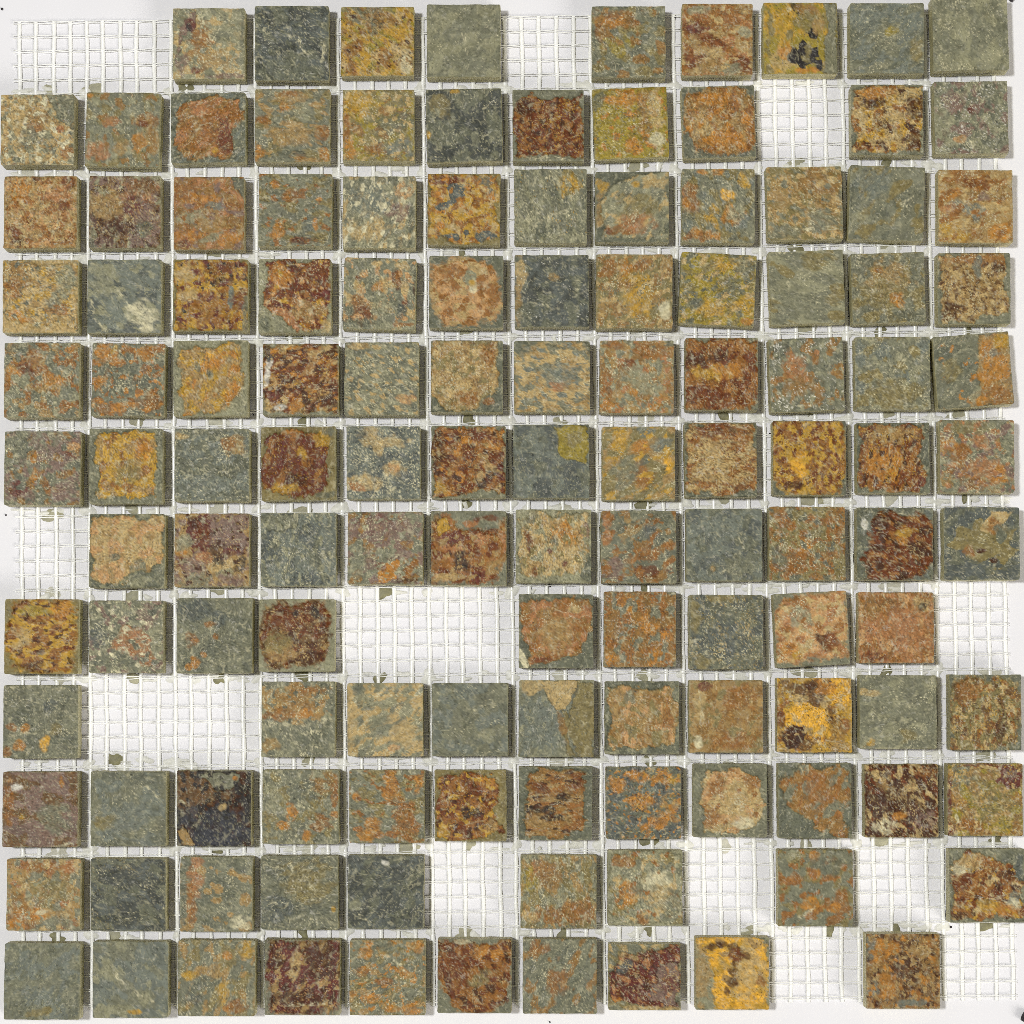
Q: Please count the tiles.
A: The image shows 129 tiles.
